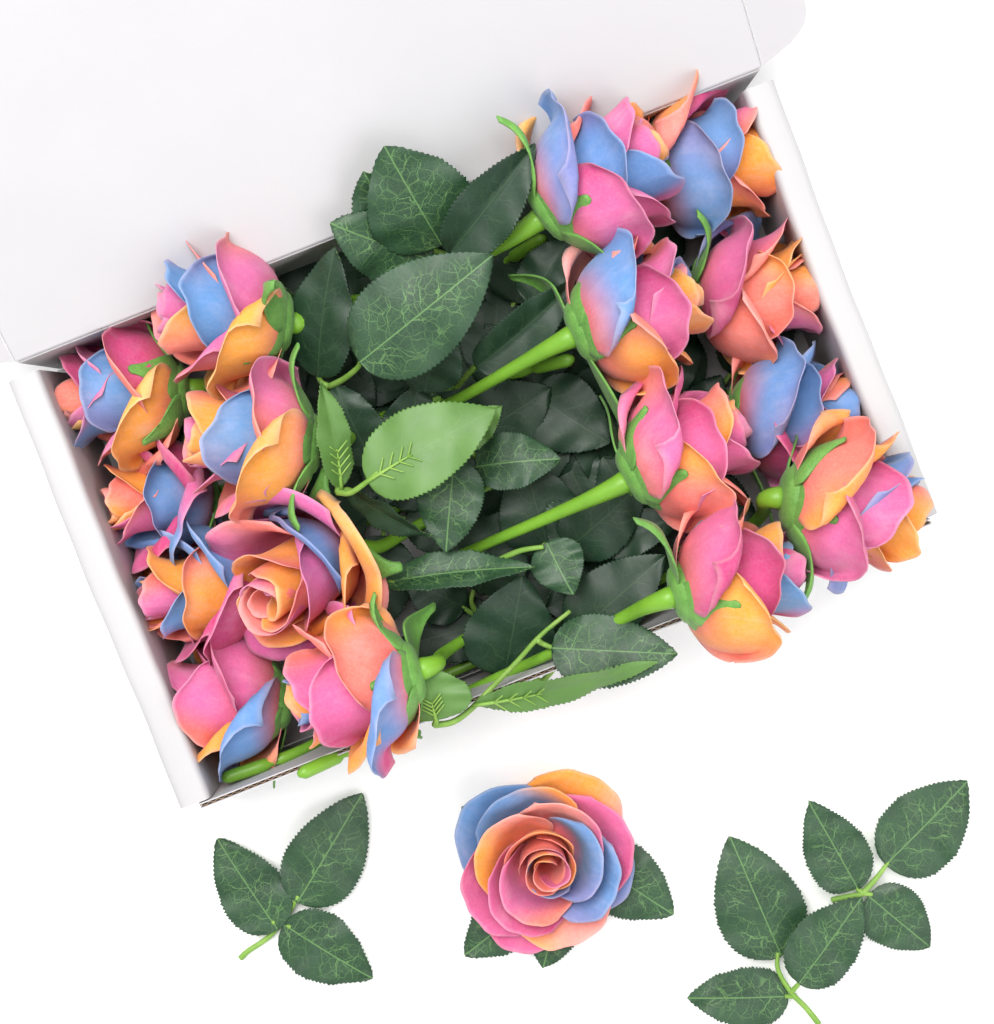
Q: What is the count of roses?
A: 17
